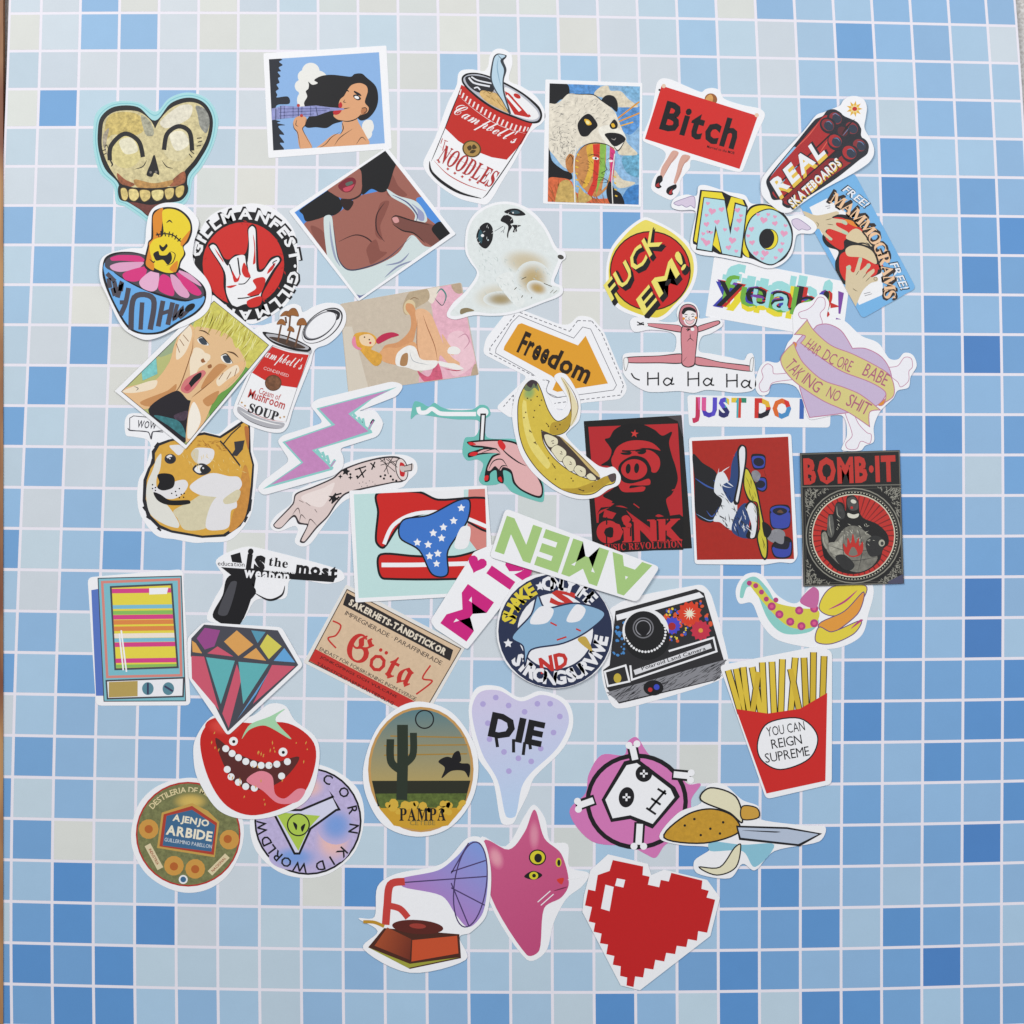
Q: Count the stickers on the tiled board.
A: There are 50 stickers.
